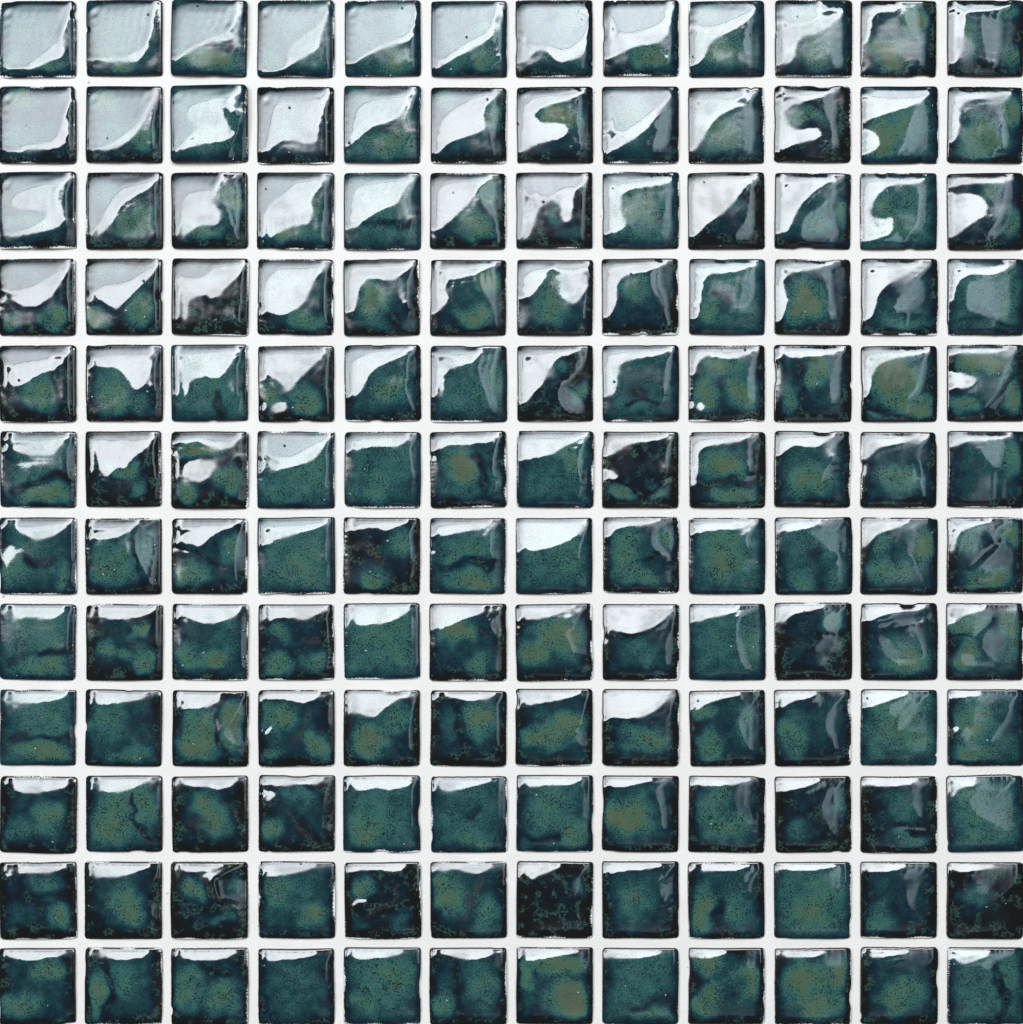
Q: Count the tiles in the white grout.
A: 144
